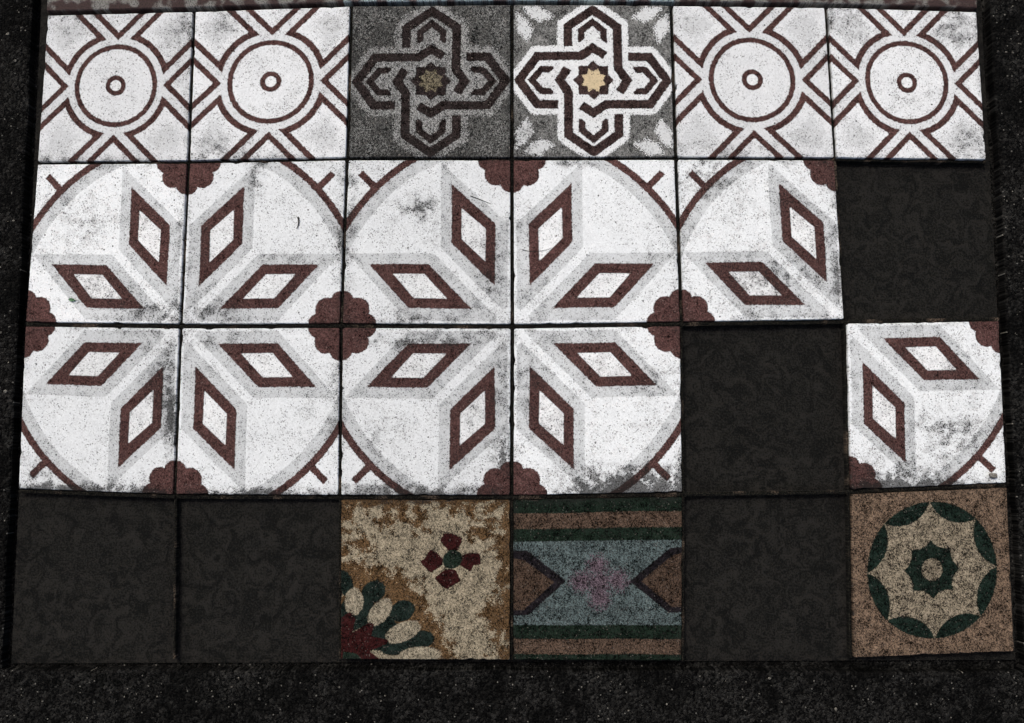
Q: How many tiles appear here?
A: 19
